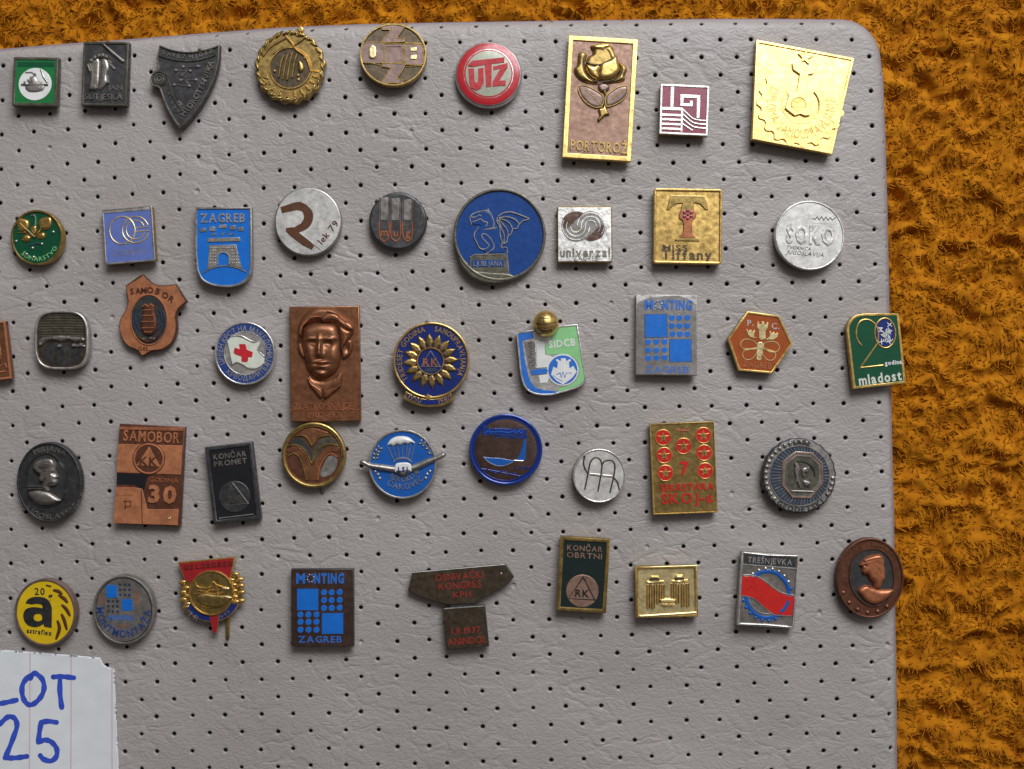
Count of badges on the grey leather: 46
